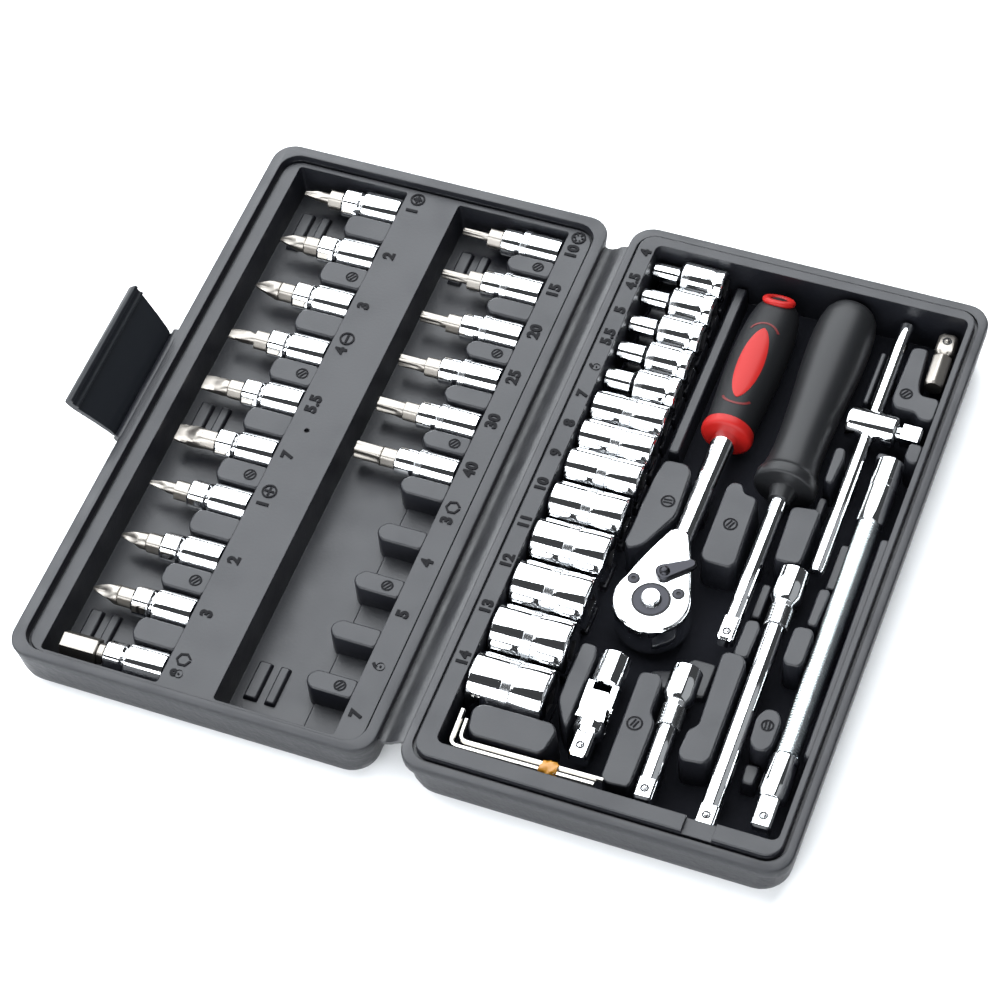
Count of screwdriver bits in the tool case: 16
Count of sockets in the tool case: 13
